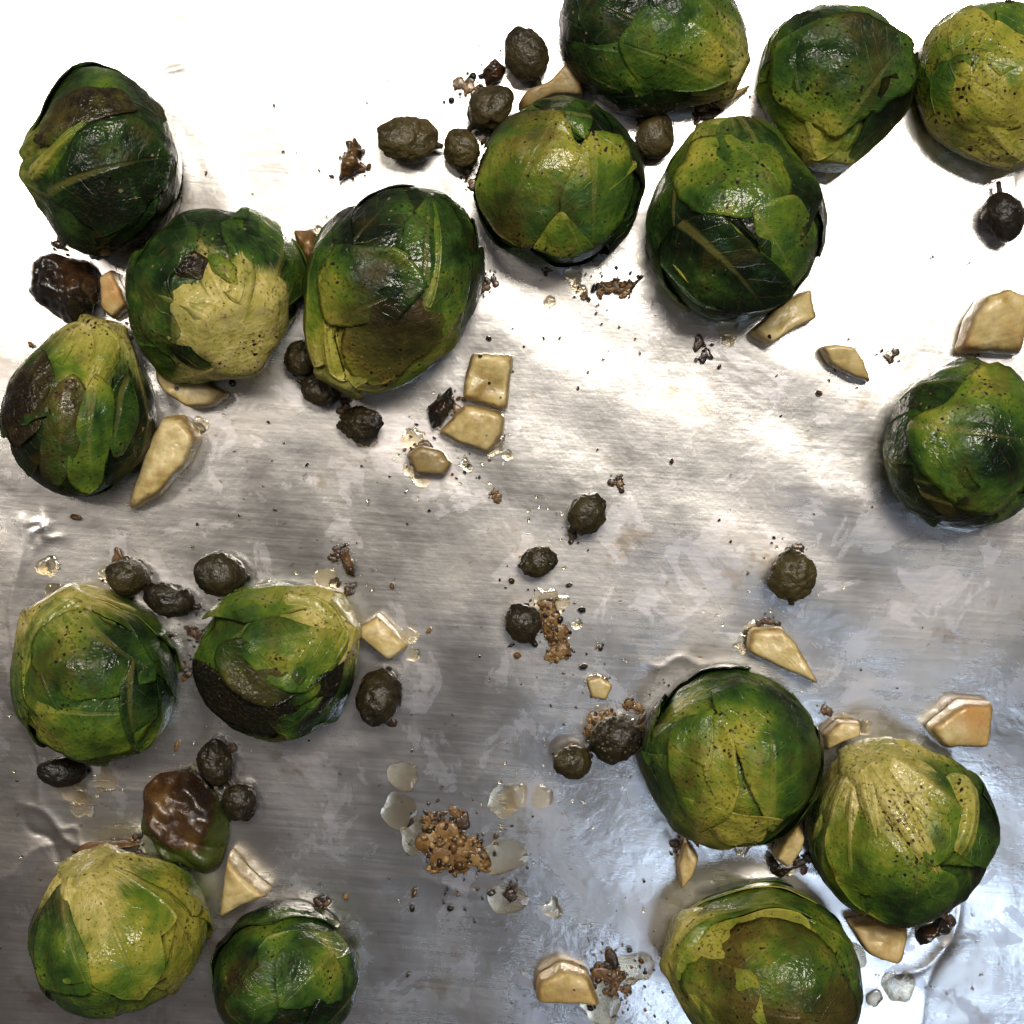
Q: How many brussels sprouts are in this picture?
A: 17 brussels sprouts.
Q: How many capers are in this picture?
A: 22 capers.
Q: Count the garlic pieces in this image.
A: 21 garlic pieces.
